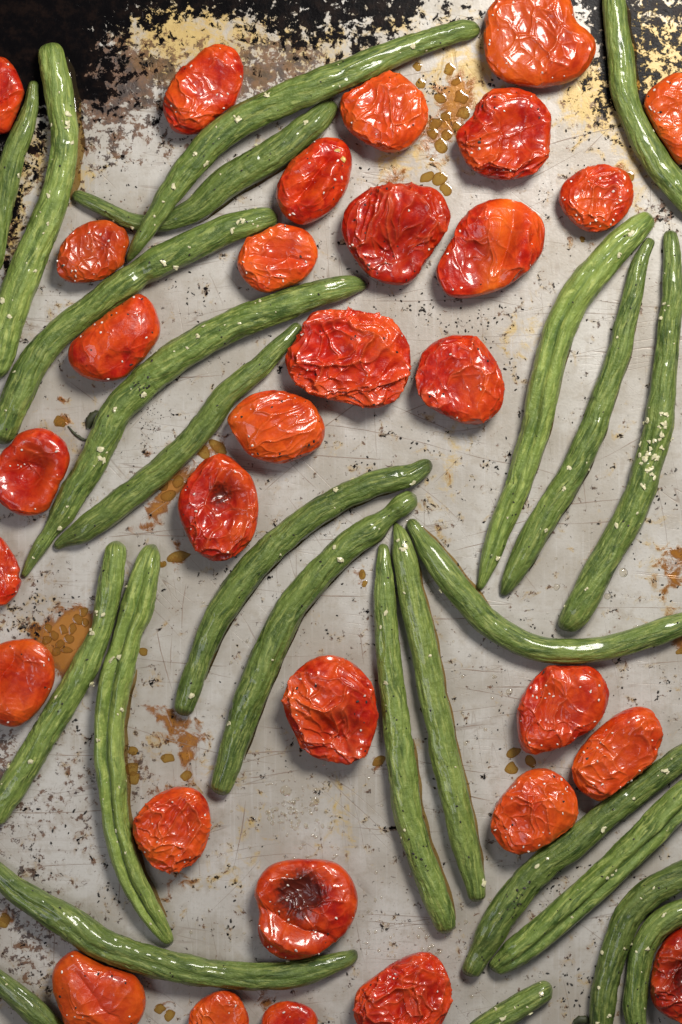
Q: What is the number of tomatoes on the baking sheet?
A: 31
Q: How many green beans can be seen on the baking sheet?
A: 25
